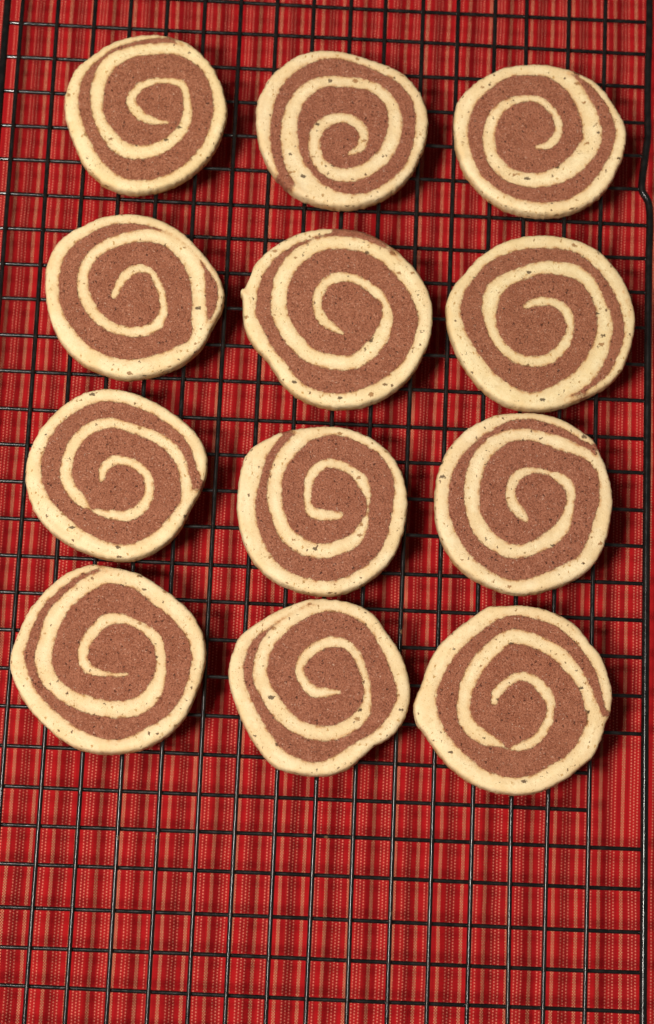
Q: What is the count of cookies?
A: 12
